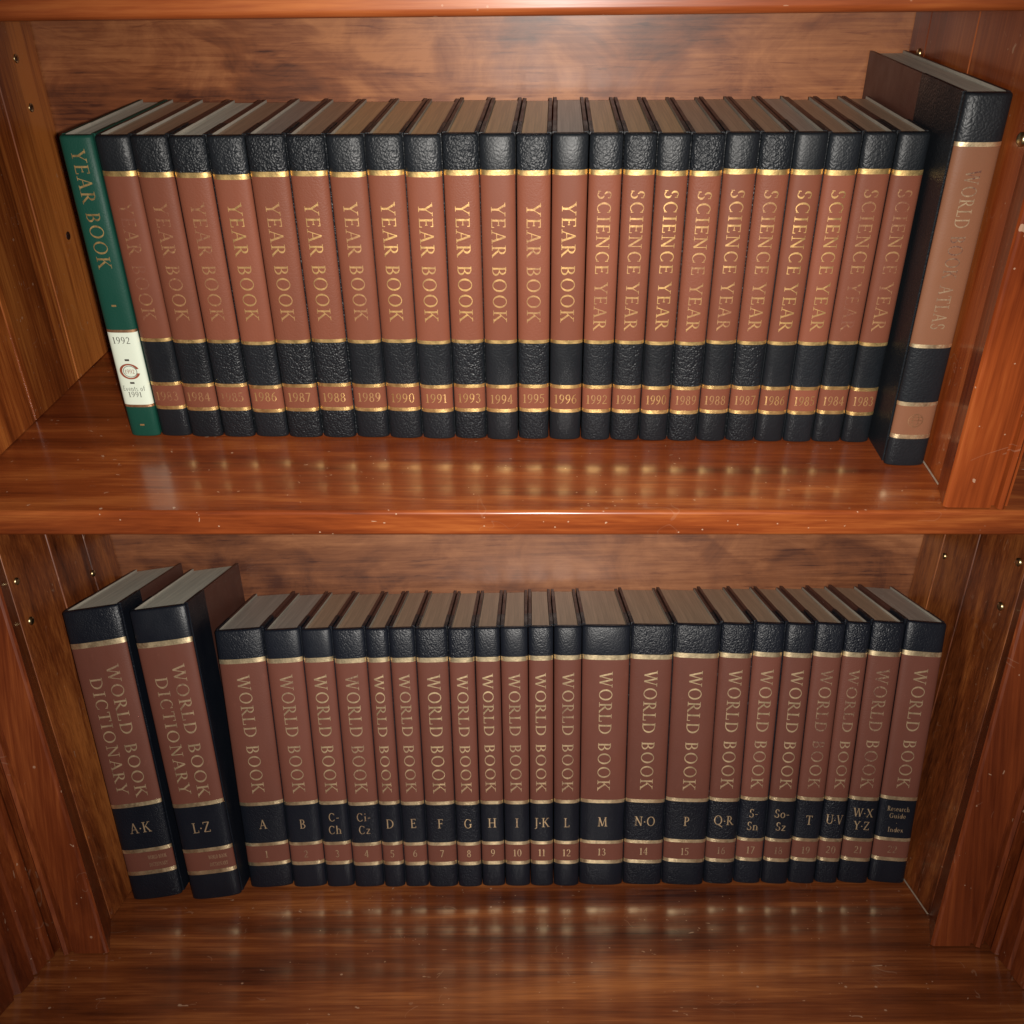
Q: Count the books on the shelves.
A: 49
